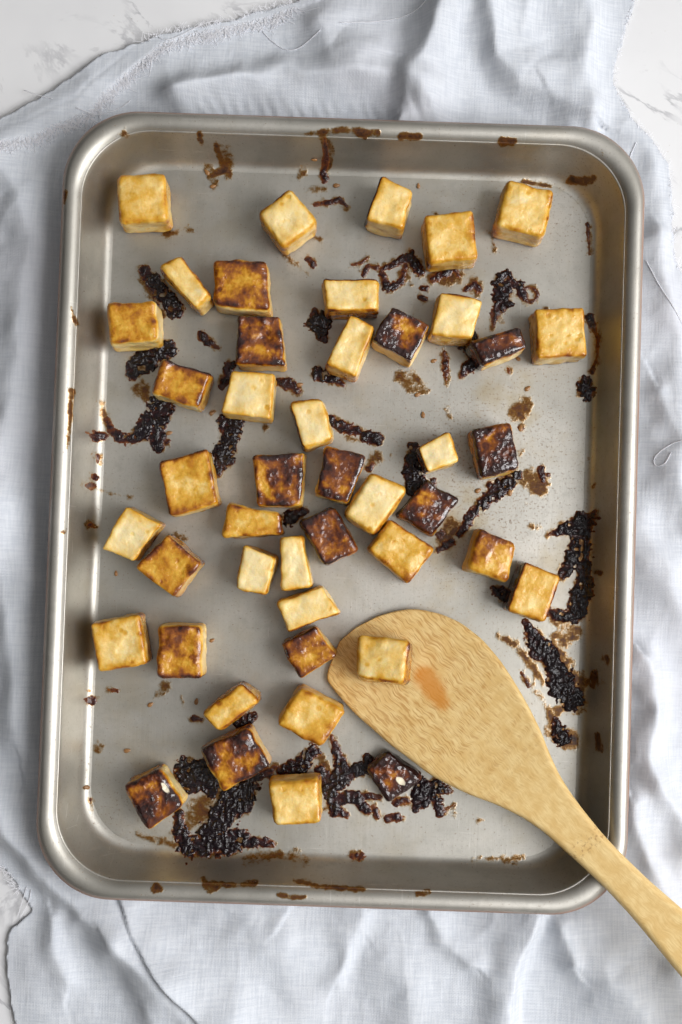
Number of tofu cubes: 45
